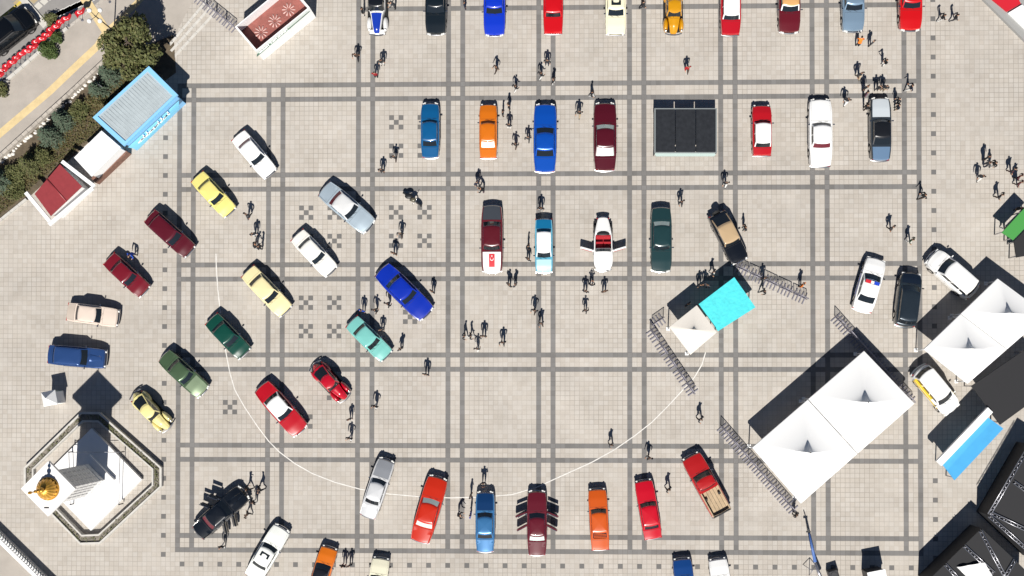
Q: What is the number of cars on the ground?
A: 56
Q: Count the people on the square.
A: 111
